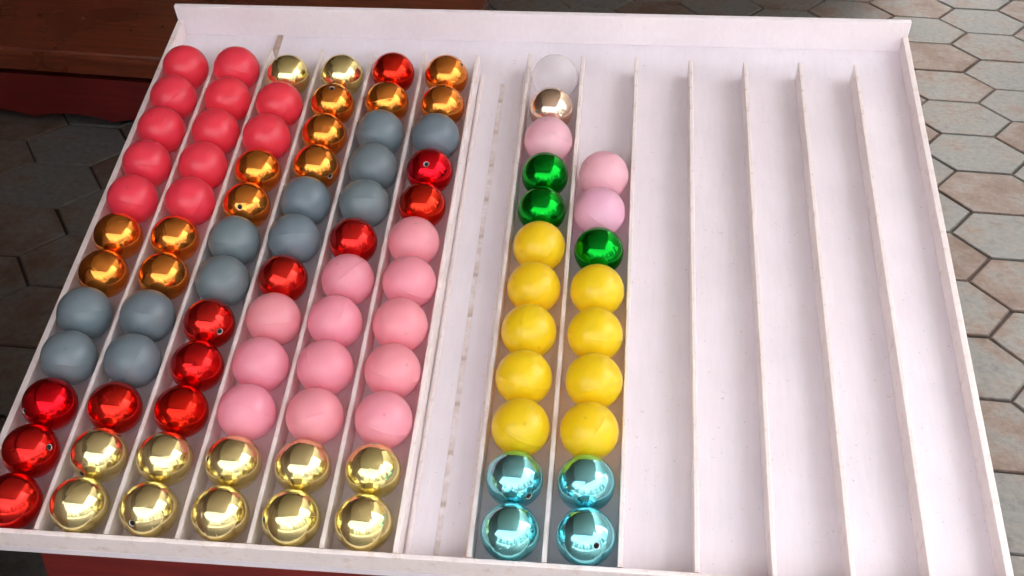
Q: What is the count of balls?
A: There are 93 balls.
